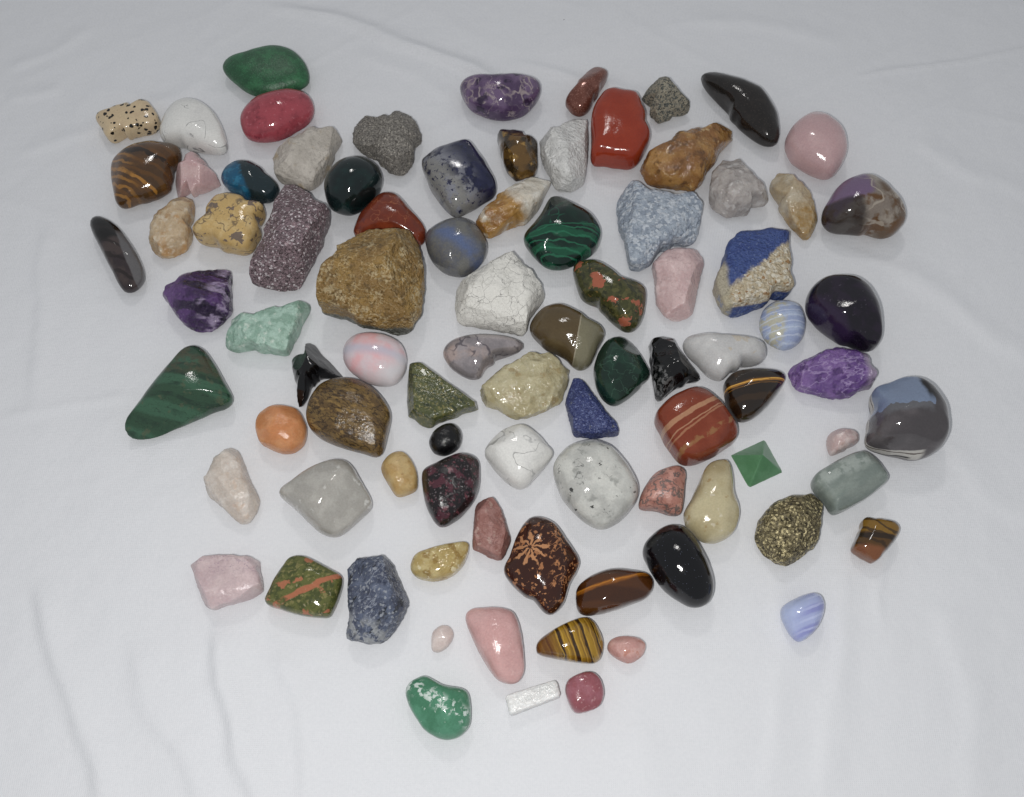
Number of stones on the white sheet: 88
